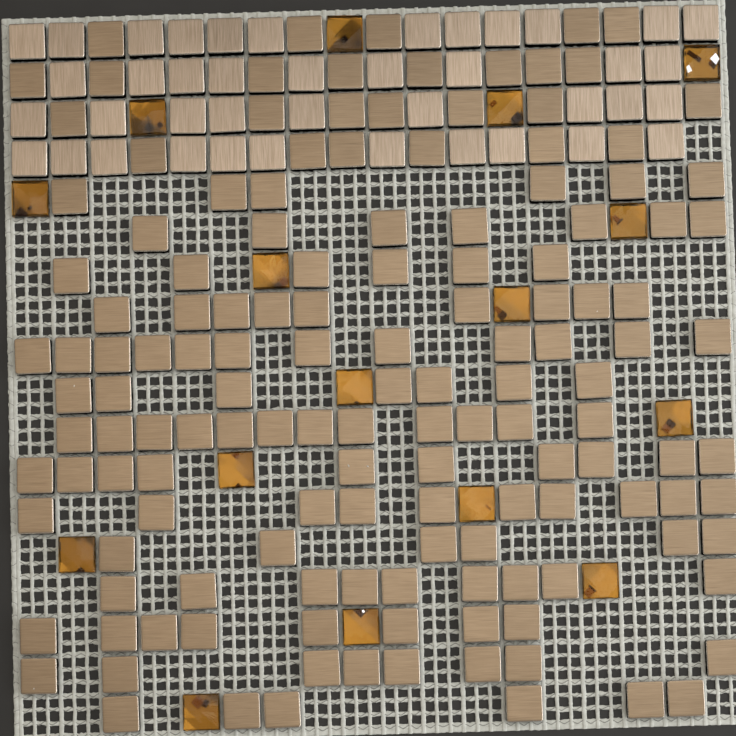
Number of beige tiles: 41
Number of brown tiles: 142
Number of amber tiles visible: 16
